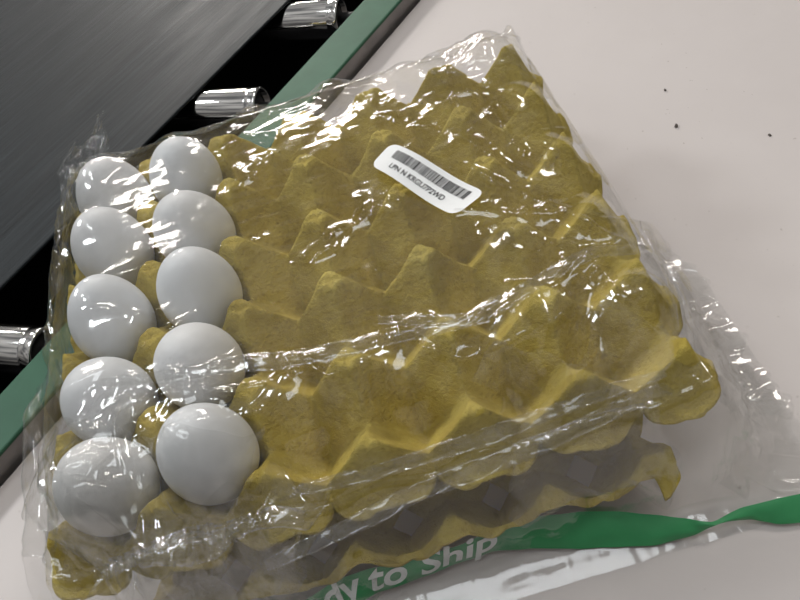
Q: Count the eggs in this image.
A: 10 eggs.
